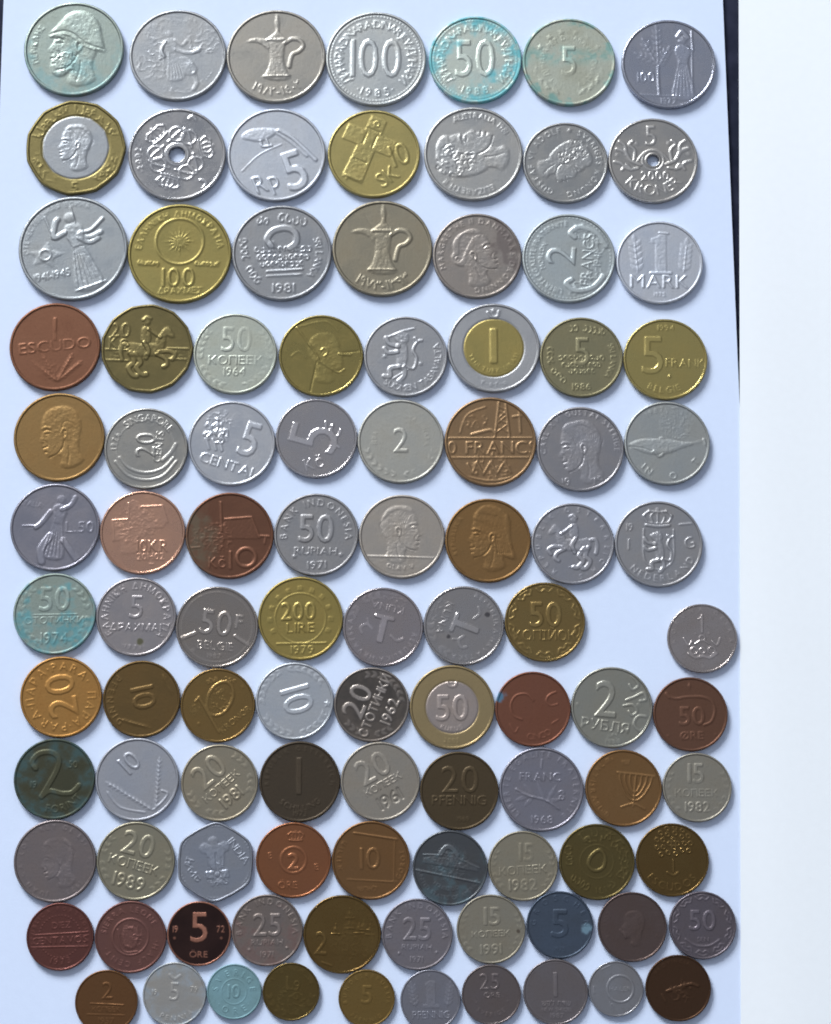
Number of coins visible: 100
